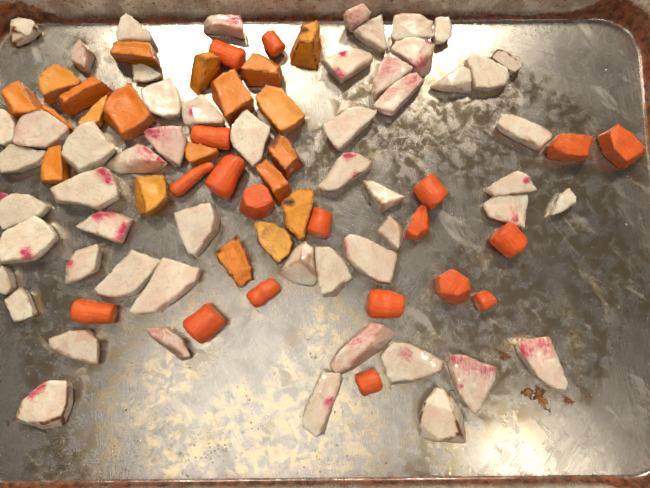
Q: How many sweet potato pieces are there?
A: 20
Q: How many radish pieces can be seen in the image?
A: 58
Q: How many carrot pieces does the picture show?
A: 19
